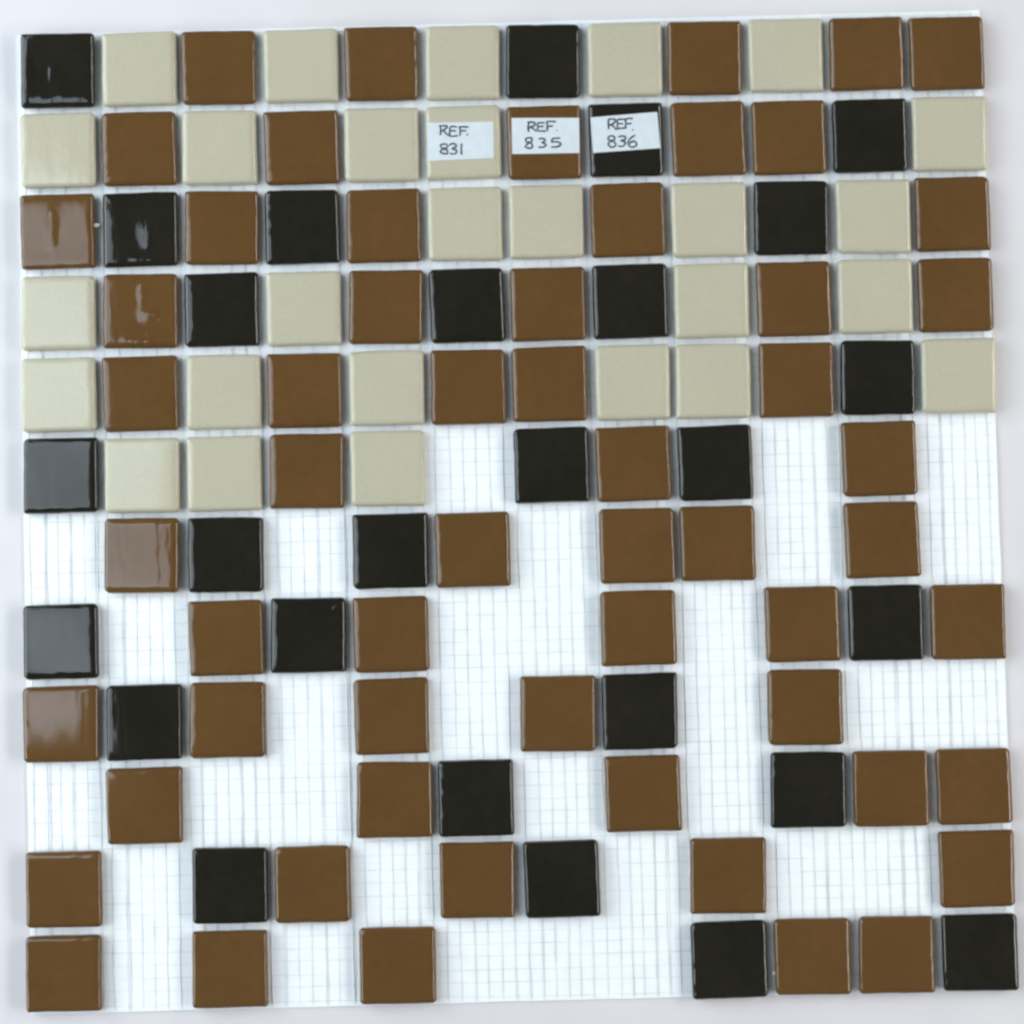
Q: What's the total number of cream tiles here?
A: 27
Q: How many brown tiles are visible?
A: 58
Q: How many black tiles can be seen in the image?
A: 27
